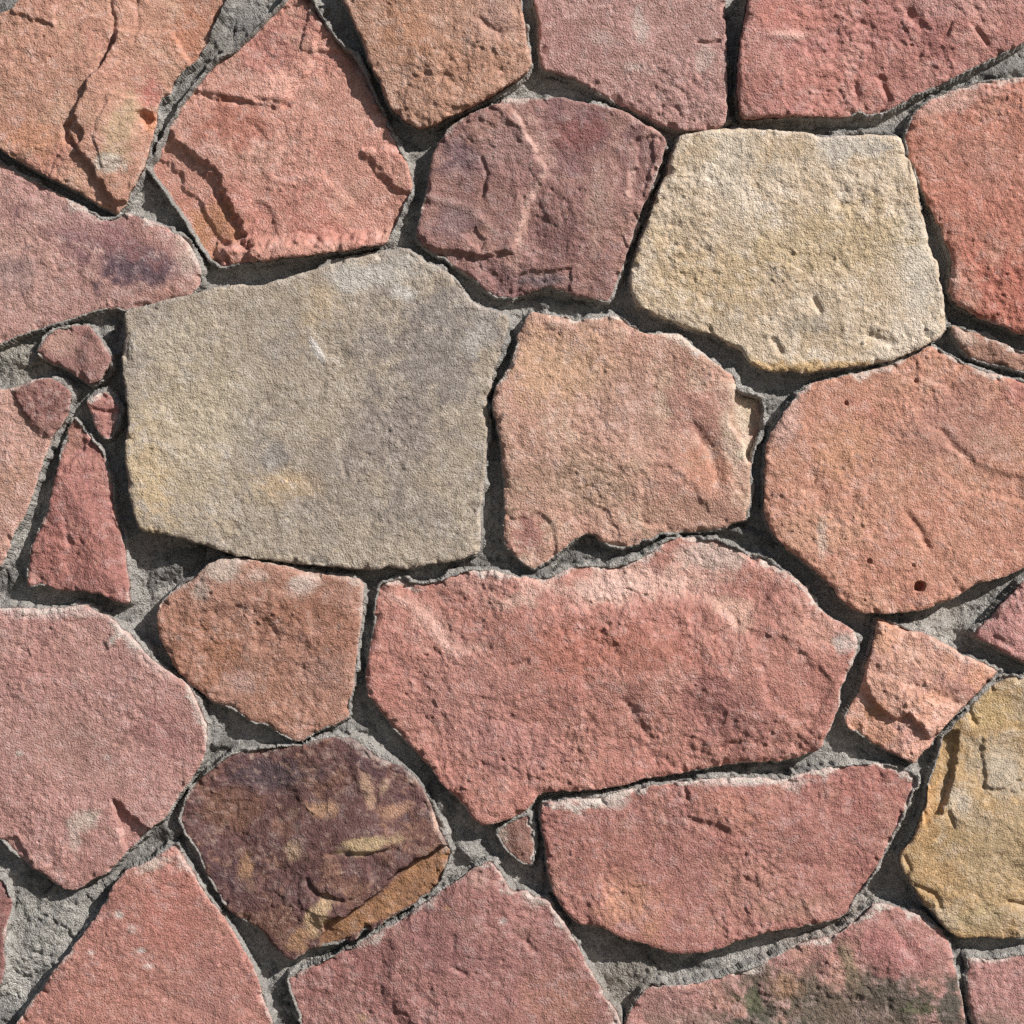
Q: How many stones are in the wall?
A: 31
